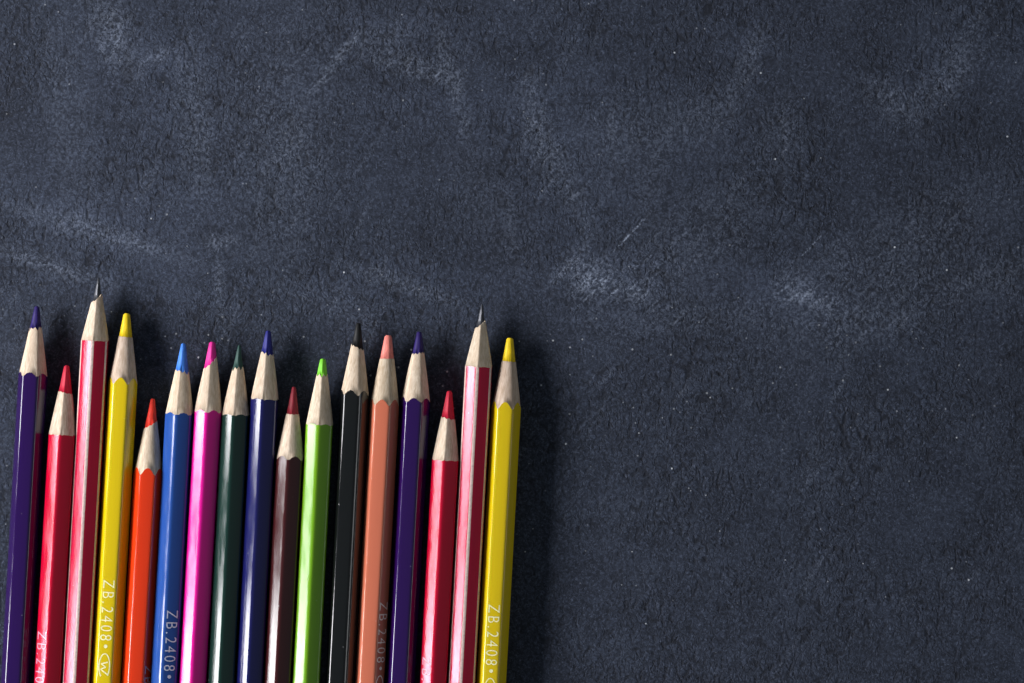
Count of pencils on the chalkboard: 17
